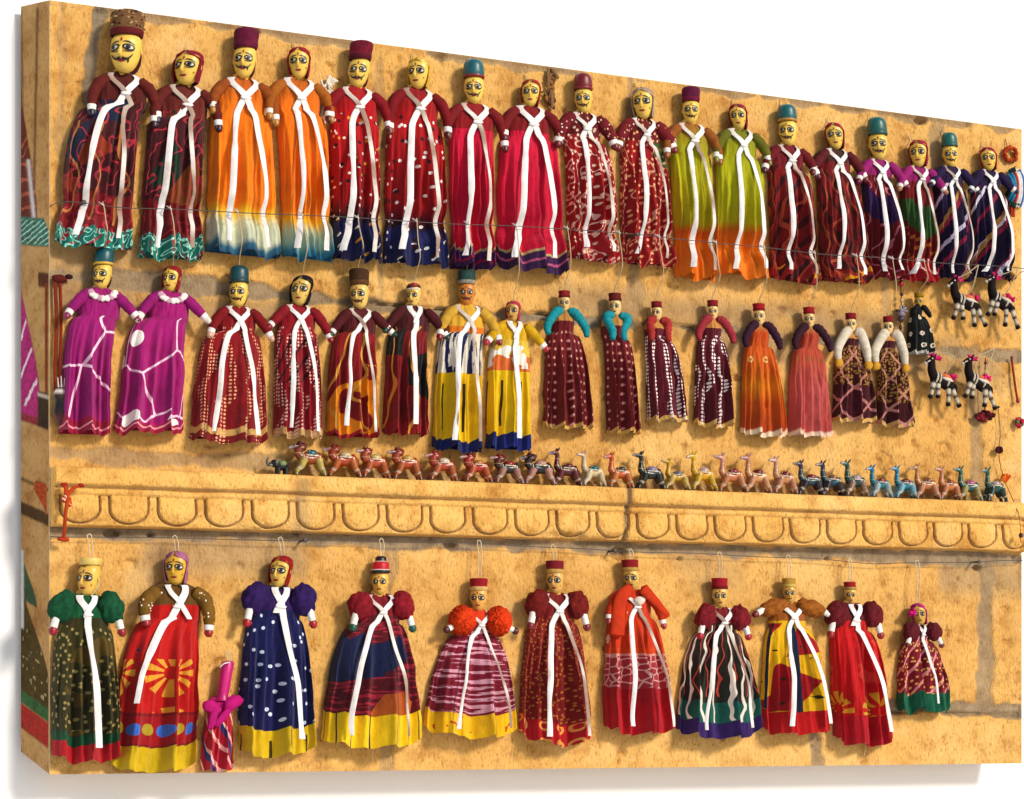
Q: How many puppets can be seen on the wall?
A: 47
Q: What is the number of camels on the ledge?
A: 26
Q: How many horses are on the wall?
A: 4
